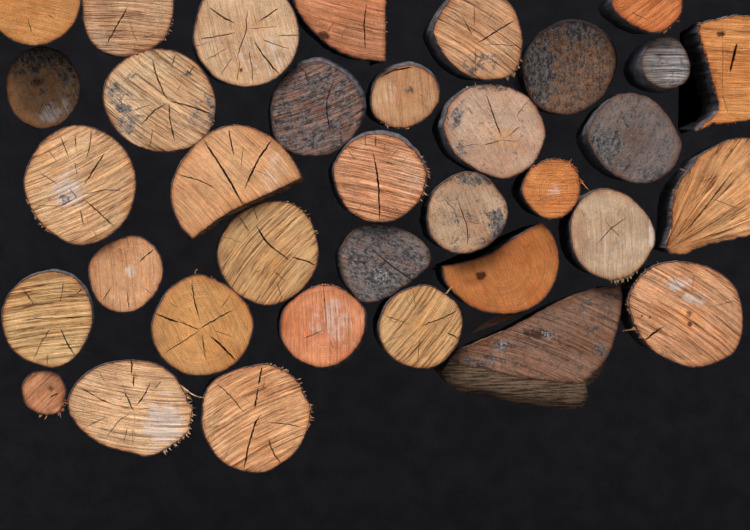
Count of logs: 35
